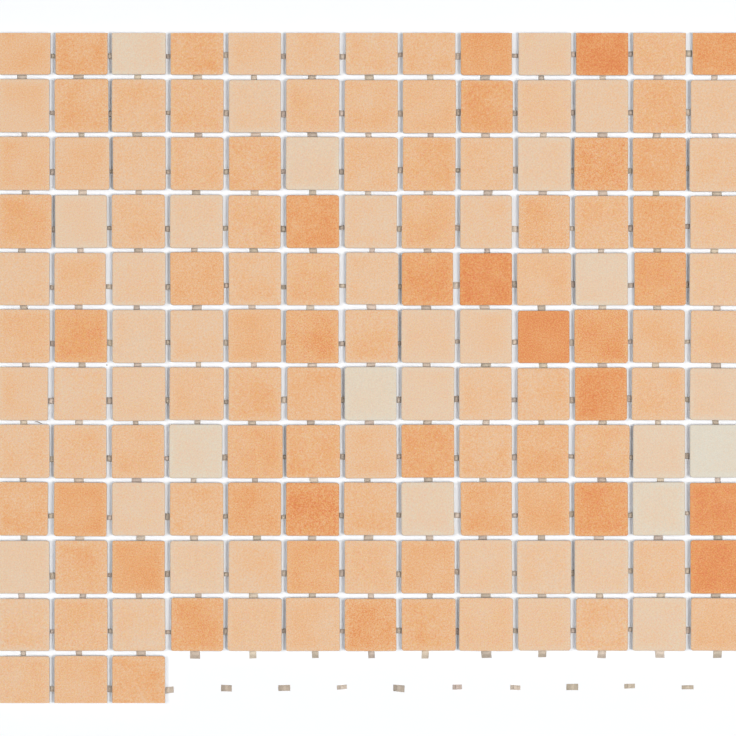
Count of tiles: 146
